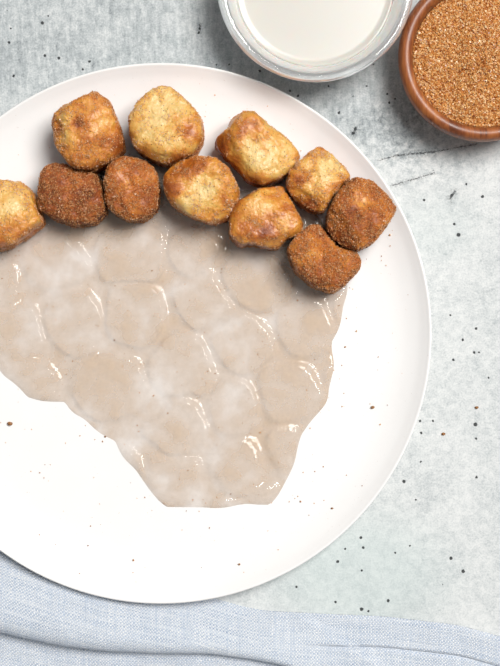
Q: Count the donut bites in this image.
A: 11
